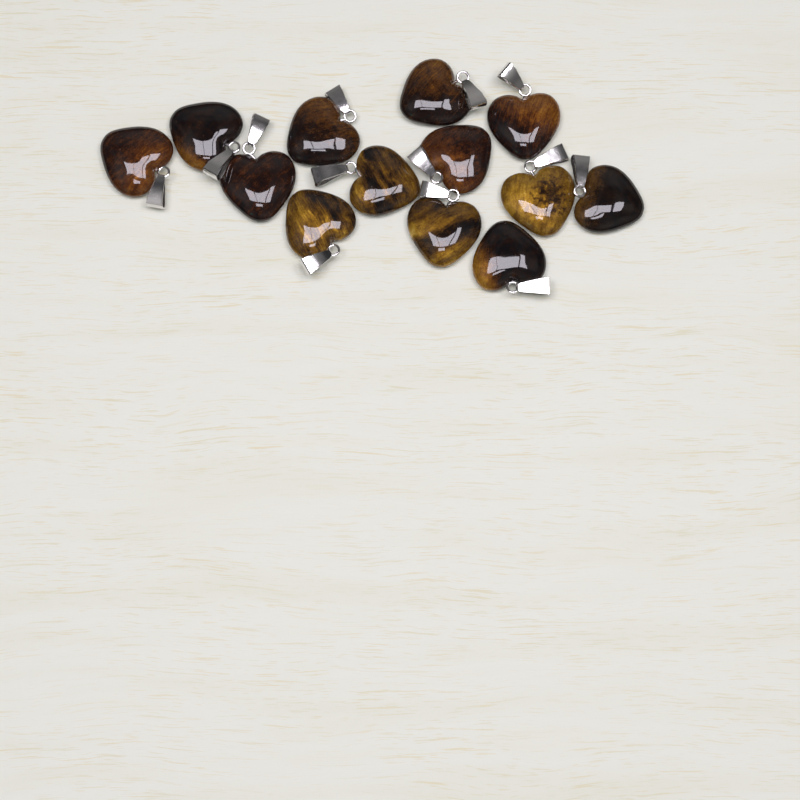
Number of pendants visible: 13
